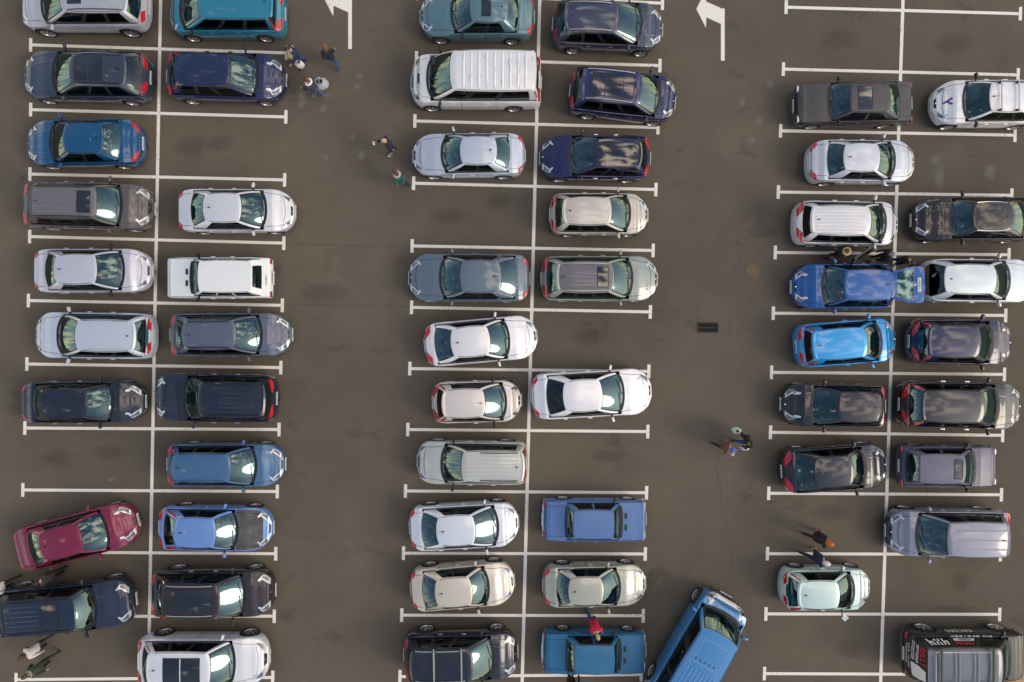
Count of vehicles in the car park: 55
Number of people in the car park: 18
